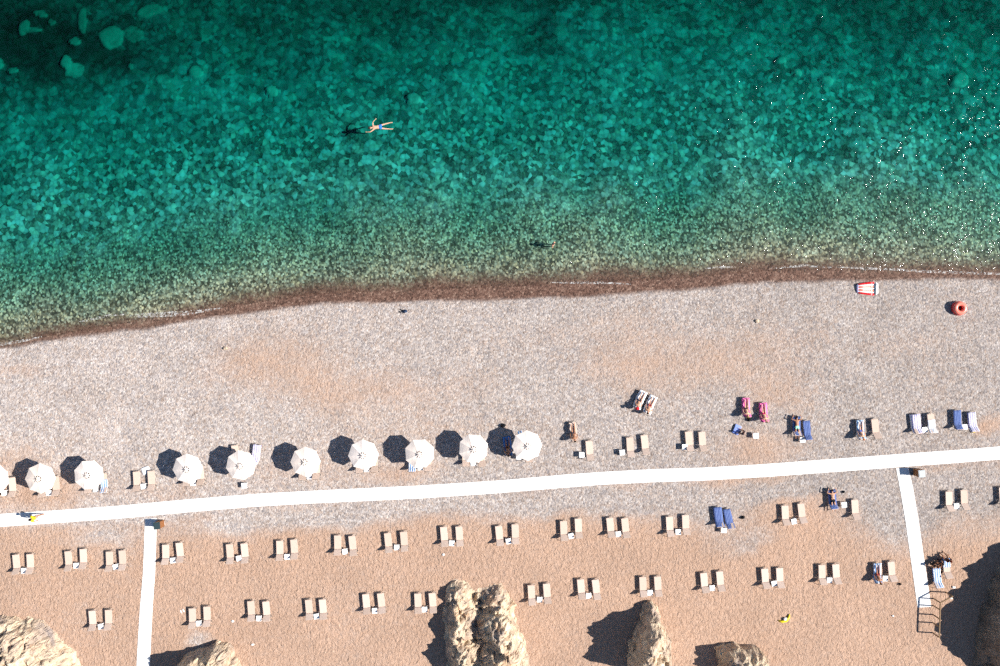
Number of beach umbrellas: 10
